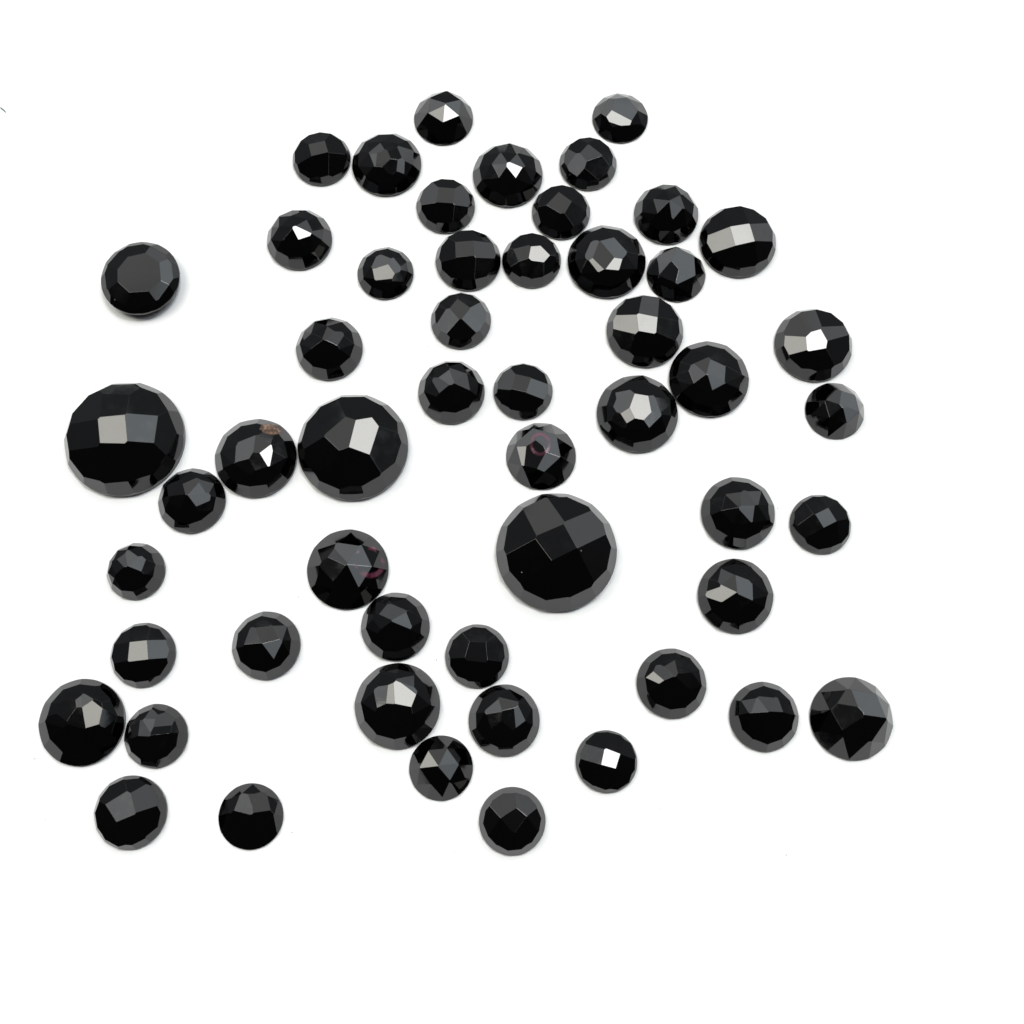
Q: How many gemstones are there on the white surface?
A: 53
